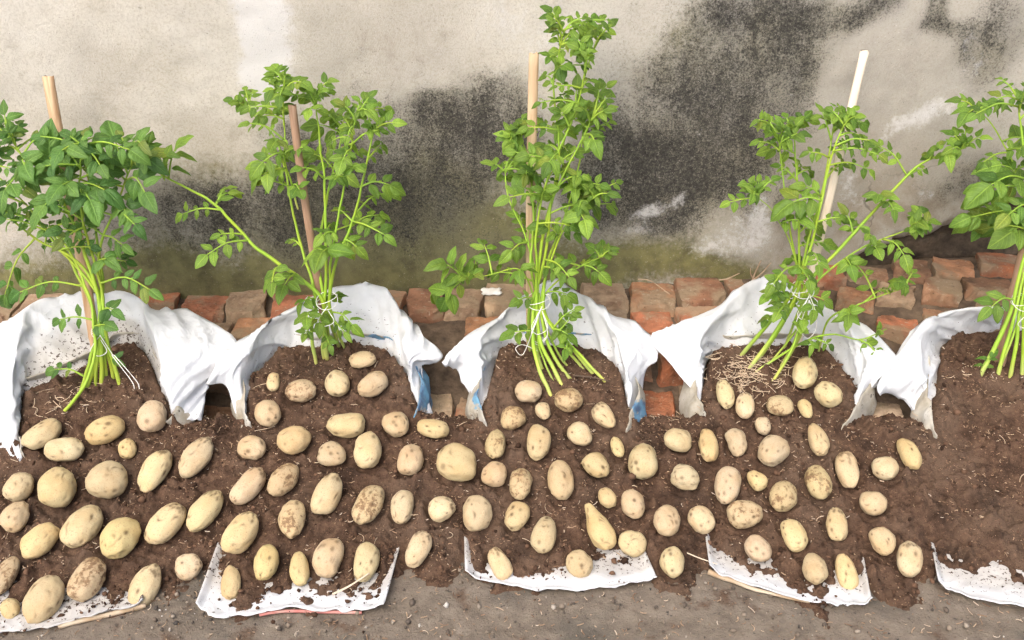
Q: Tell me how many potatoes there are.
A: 106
